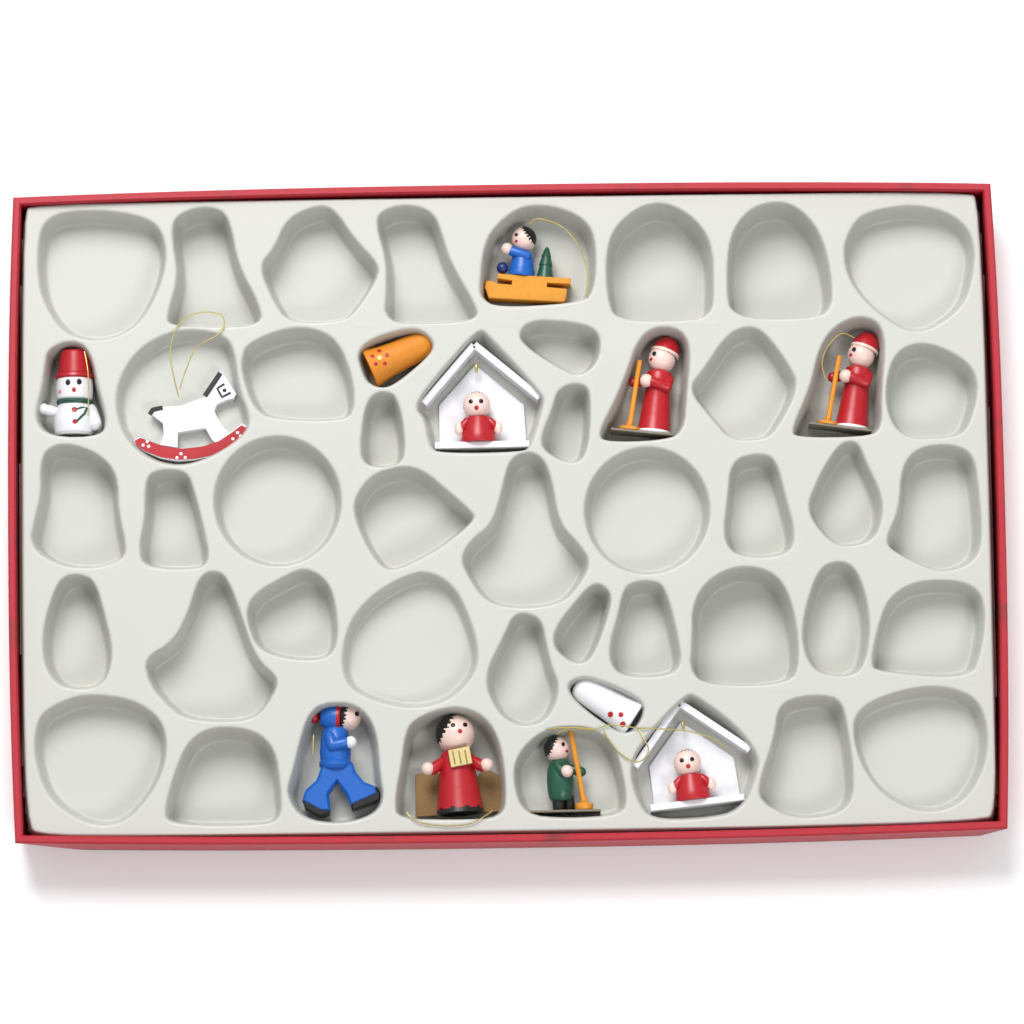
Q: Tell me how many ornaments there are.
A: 12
